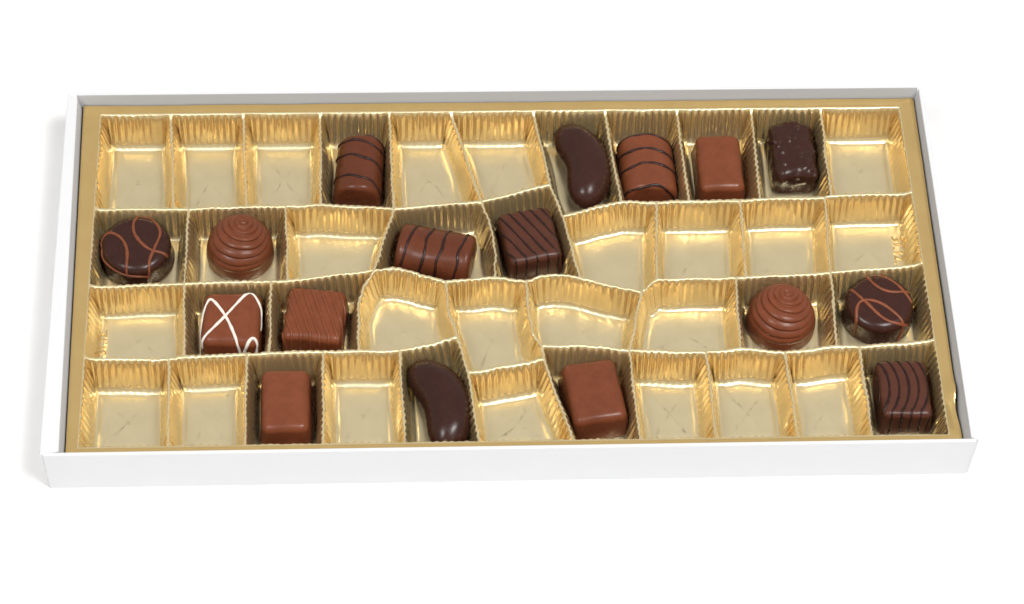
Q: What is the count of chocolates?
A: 17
